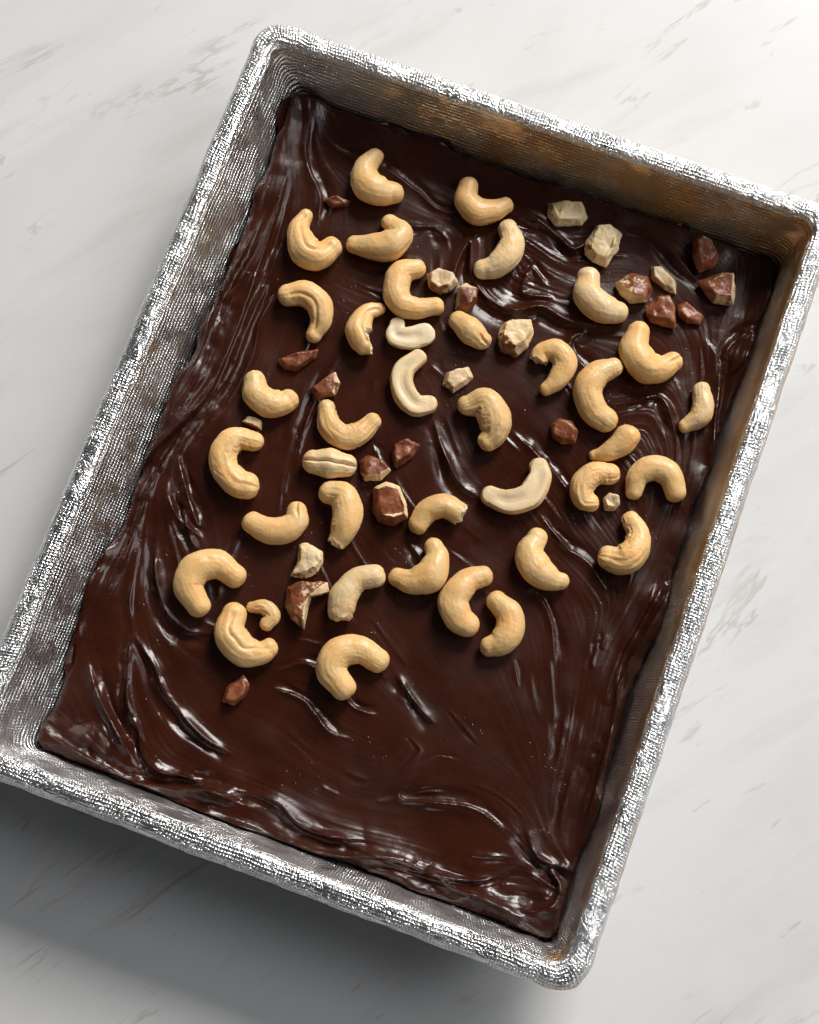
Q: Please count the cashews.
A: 38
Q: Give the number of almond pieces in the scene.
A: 24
